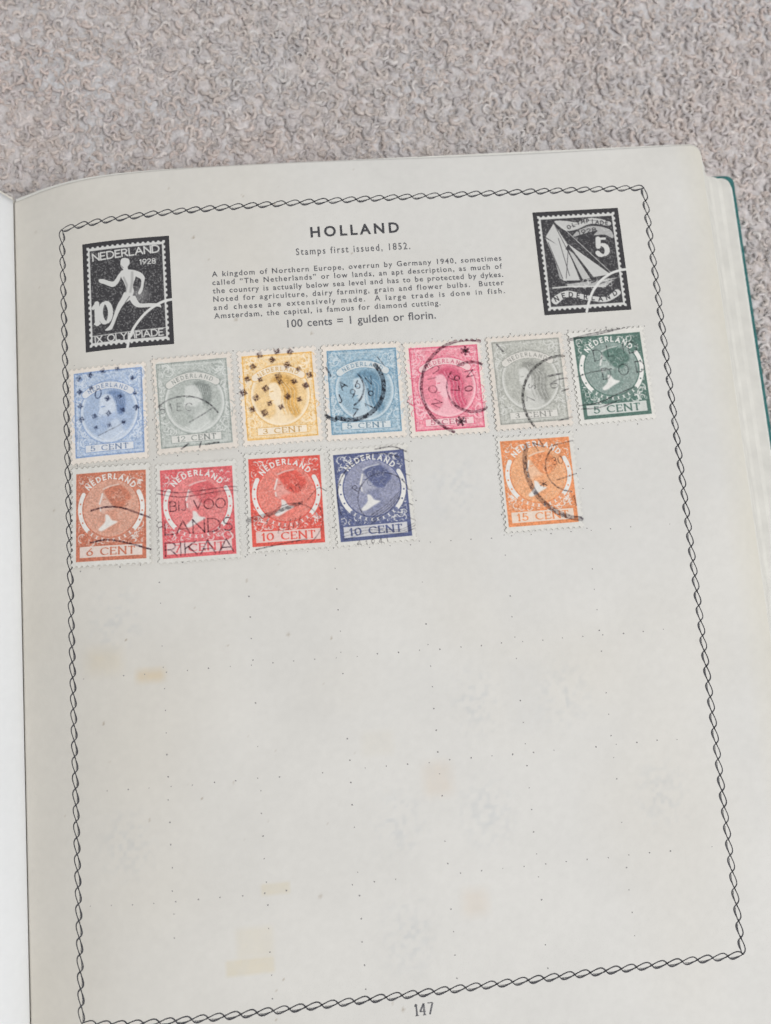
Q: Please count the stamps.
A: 12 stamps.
